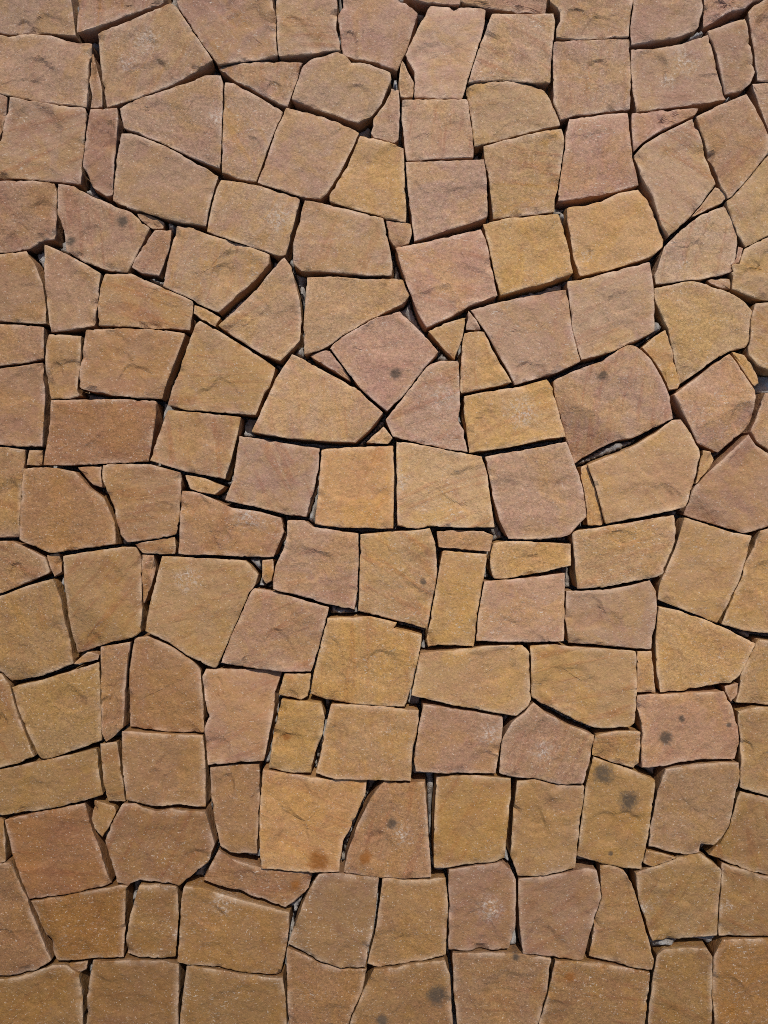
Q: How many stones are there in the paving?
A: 181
